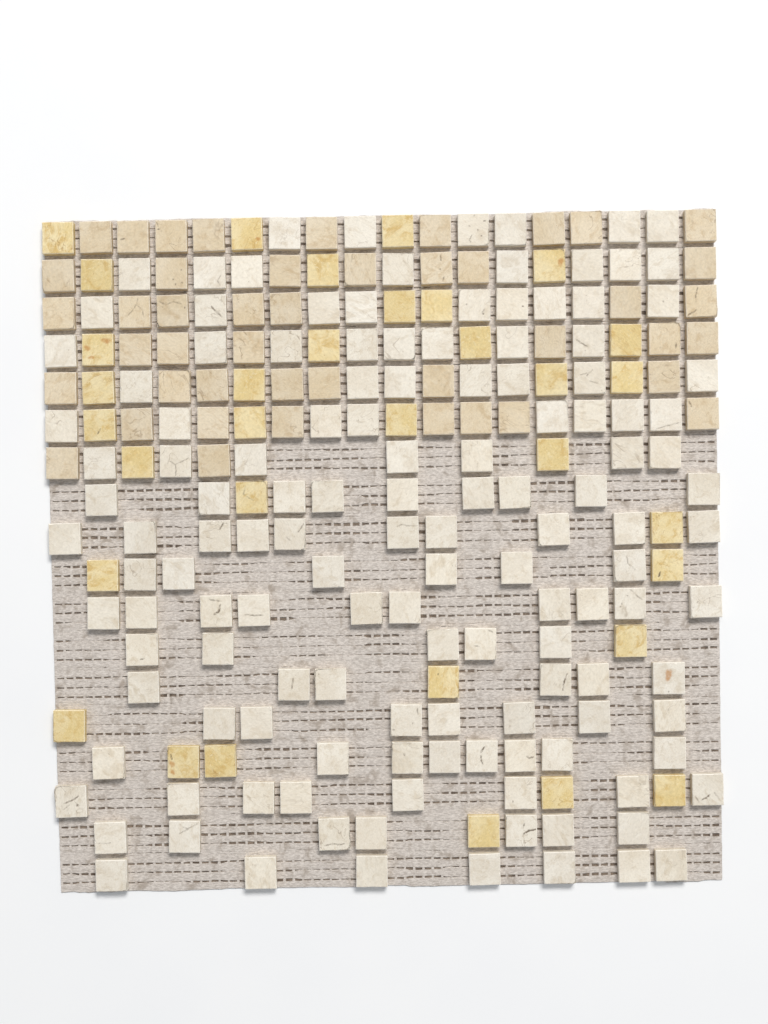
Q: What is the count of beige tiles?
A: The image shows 45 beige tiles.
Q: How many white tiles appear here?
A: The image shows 136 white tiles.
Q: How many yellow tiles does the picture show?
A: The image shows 33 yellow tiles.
